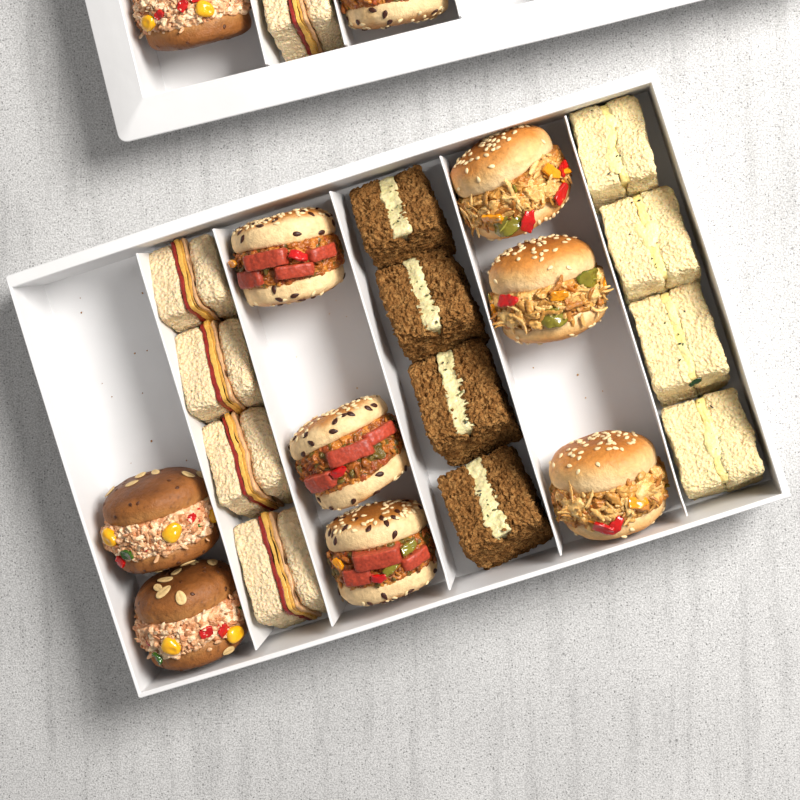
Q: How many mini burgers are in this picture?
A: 10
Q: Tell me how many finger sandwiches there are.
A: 13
